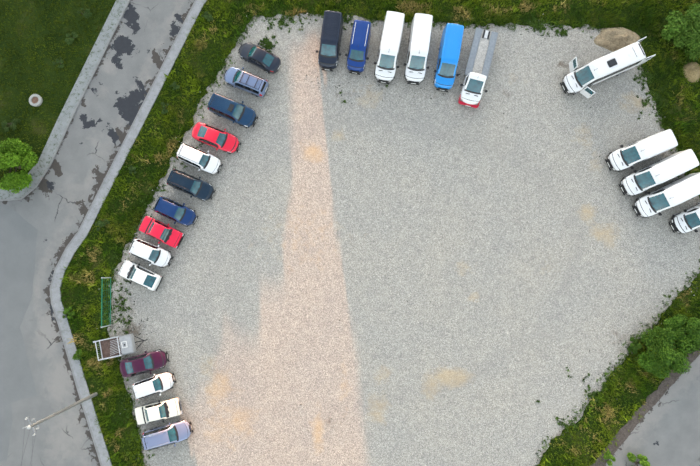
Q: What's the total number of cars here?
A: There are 14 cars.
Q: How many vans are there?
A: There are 10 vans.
